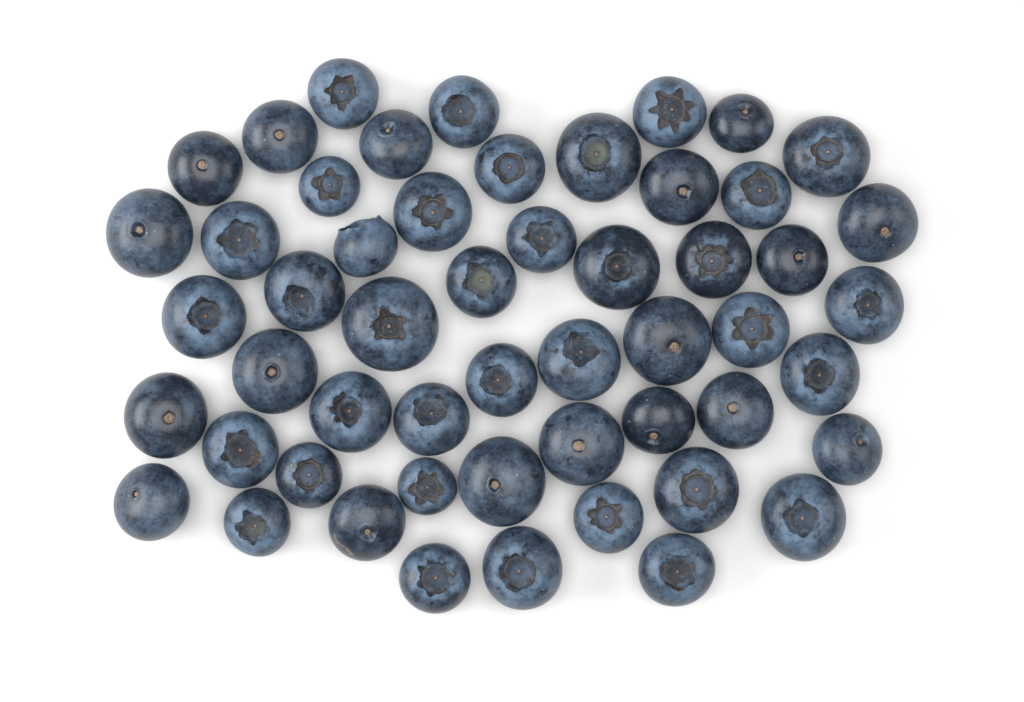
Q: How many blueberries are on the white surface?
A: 53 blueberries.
